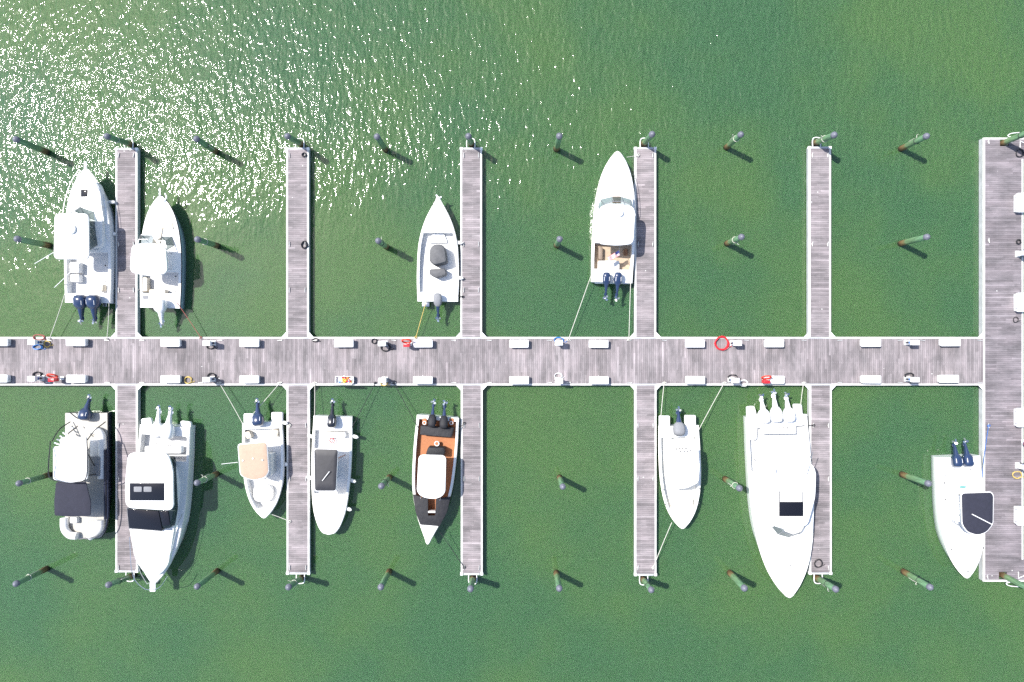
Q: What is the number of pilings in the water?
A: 36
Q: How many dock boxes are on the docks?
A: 28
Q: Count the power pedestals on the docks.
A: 14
